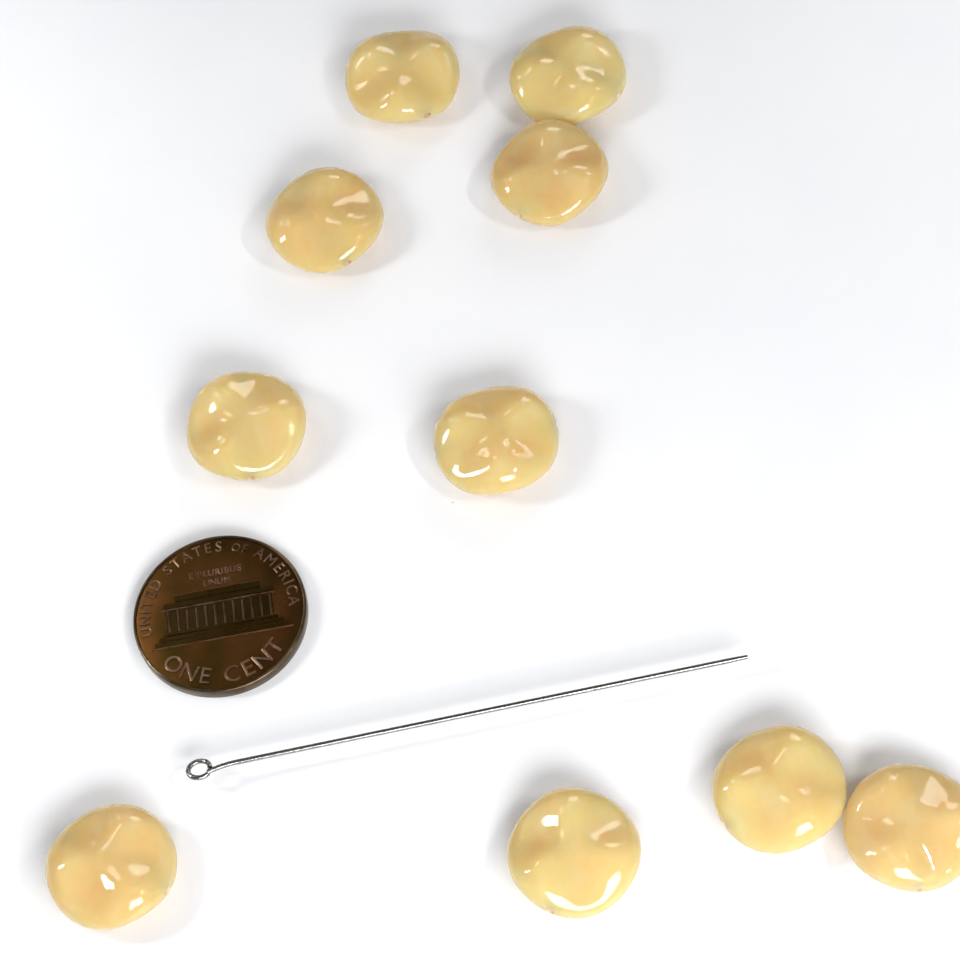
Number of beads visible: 10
